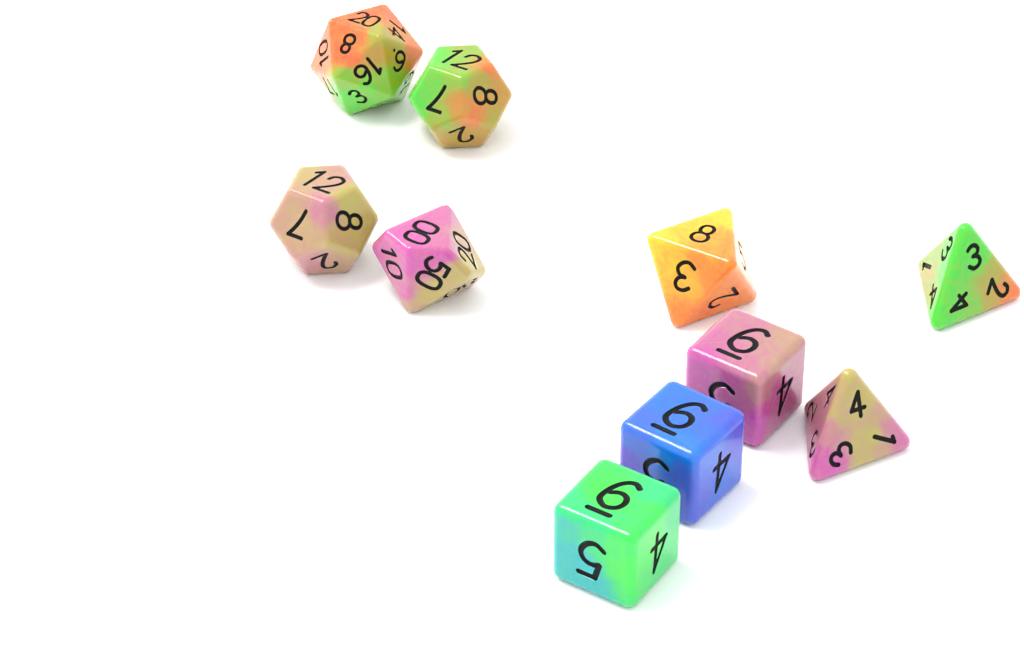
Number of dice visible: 10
